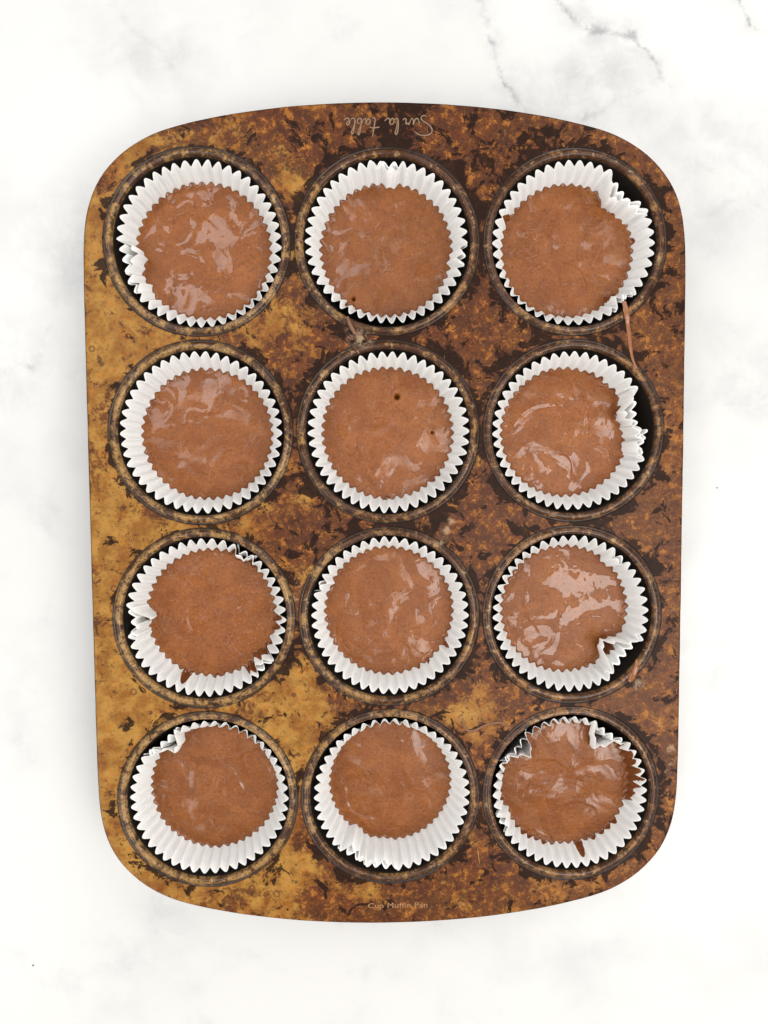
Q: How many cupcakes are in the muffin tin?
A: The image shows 12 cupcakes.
